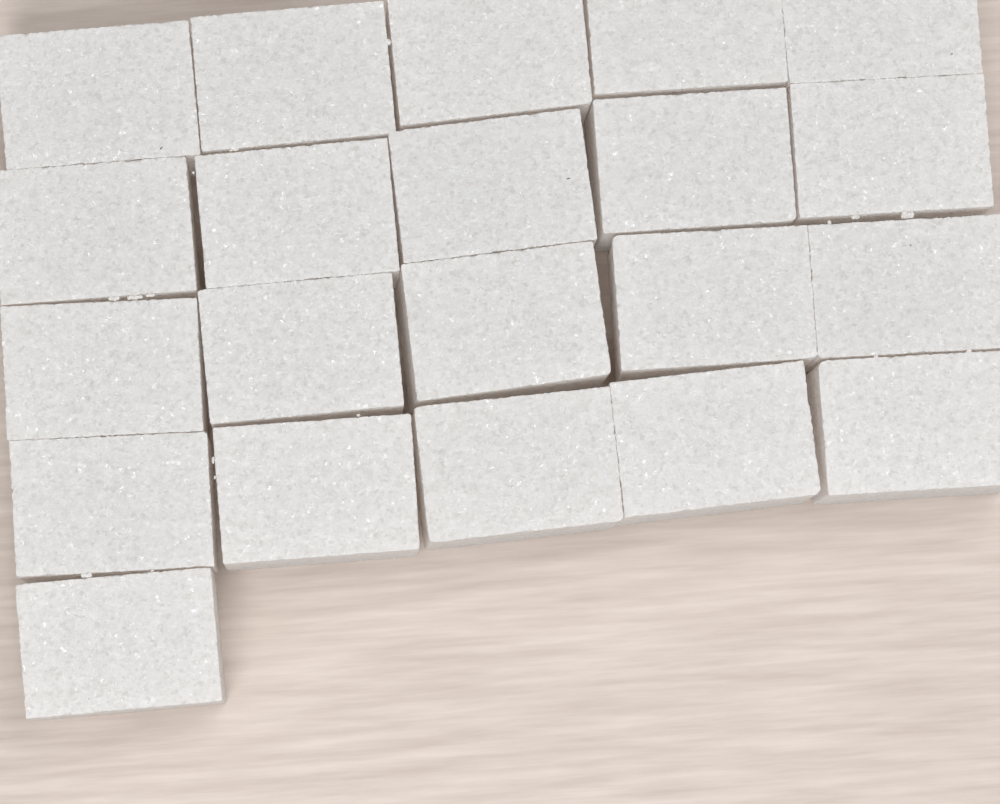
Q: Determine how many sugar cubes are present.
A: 21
